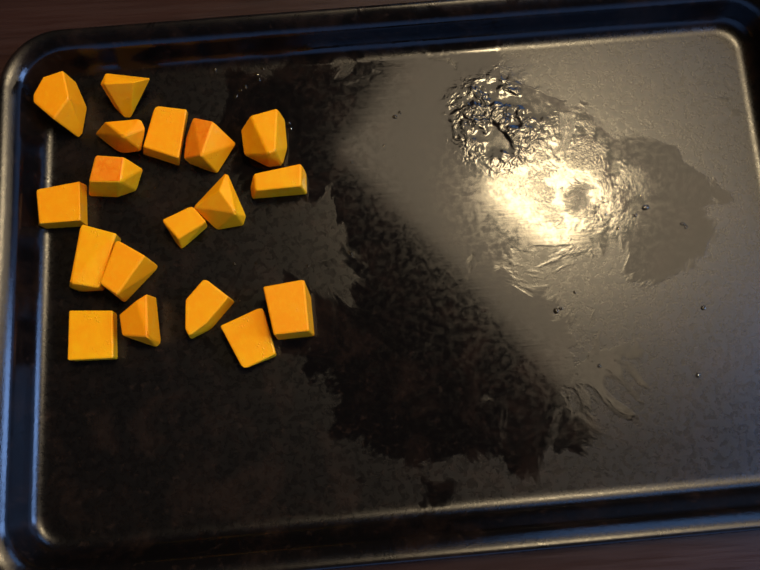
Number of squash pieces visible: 18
